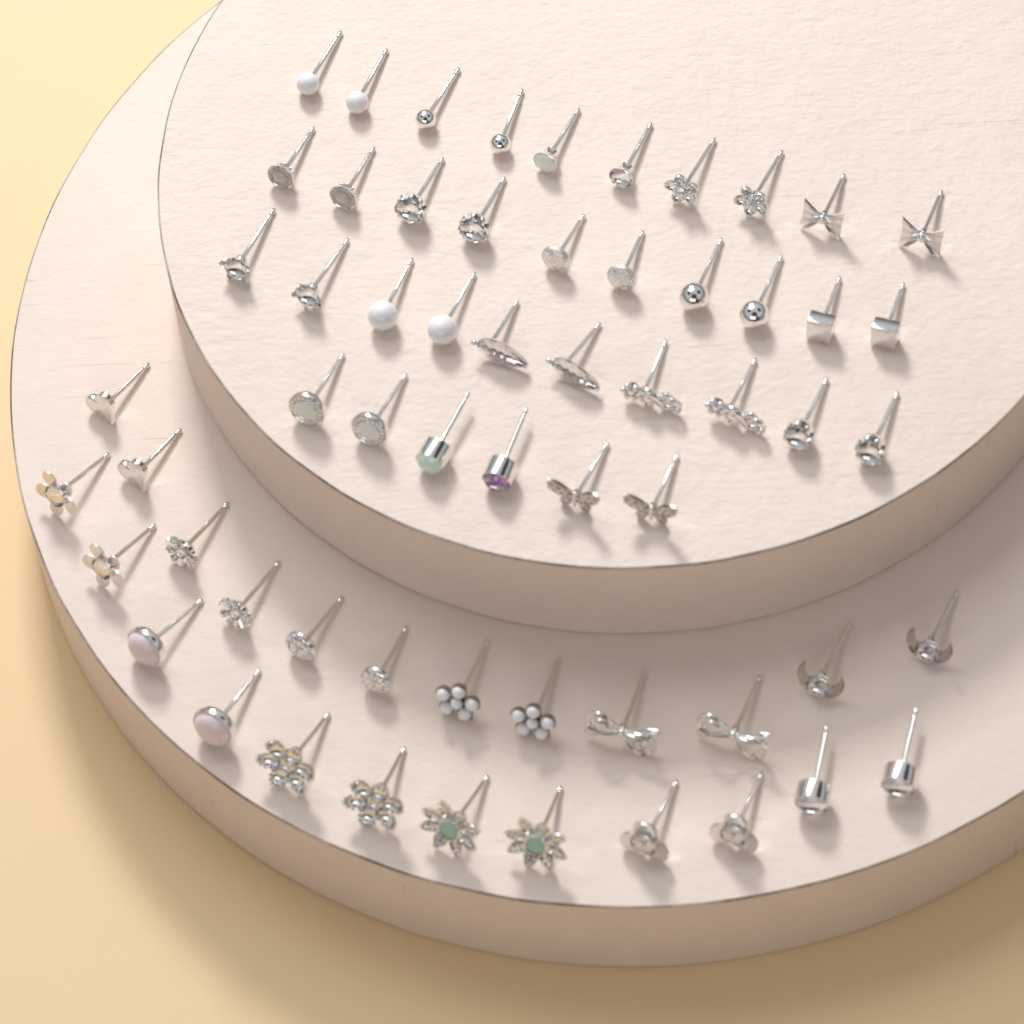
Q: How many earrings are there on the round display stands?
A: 60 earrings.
